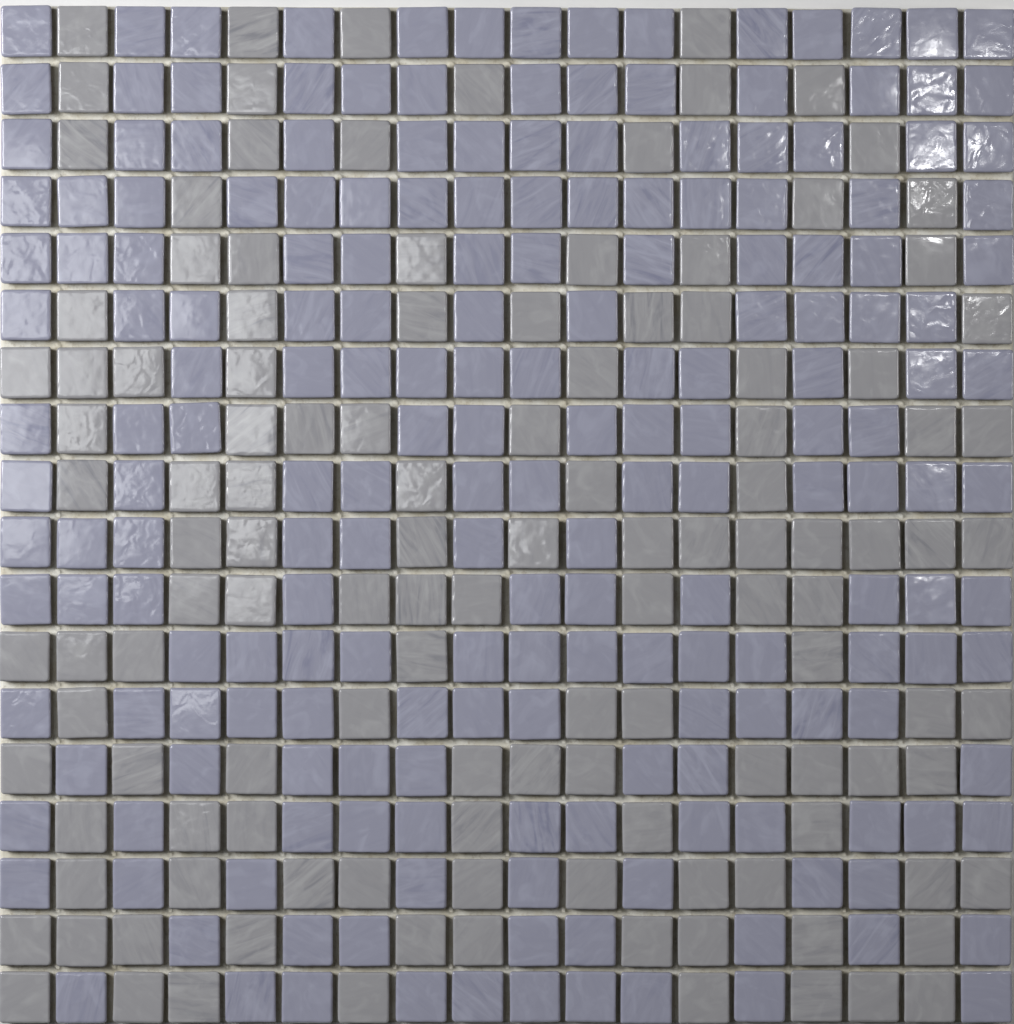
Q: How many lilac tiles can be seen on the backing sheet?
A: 199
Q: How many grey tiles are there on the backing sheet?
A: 125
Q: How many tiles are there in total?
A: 324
